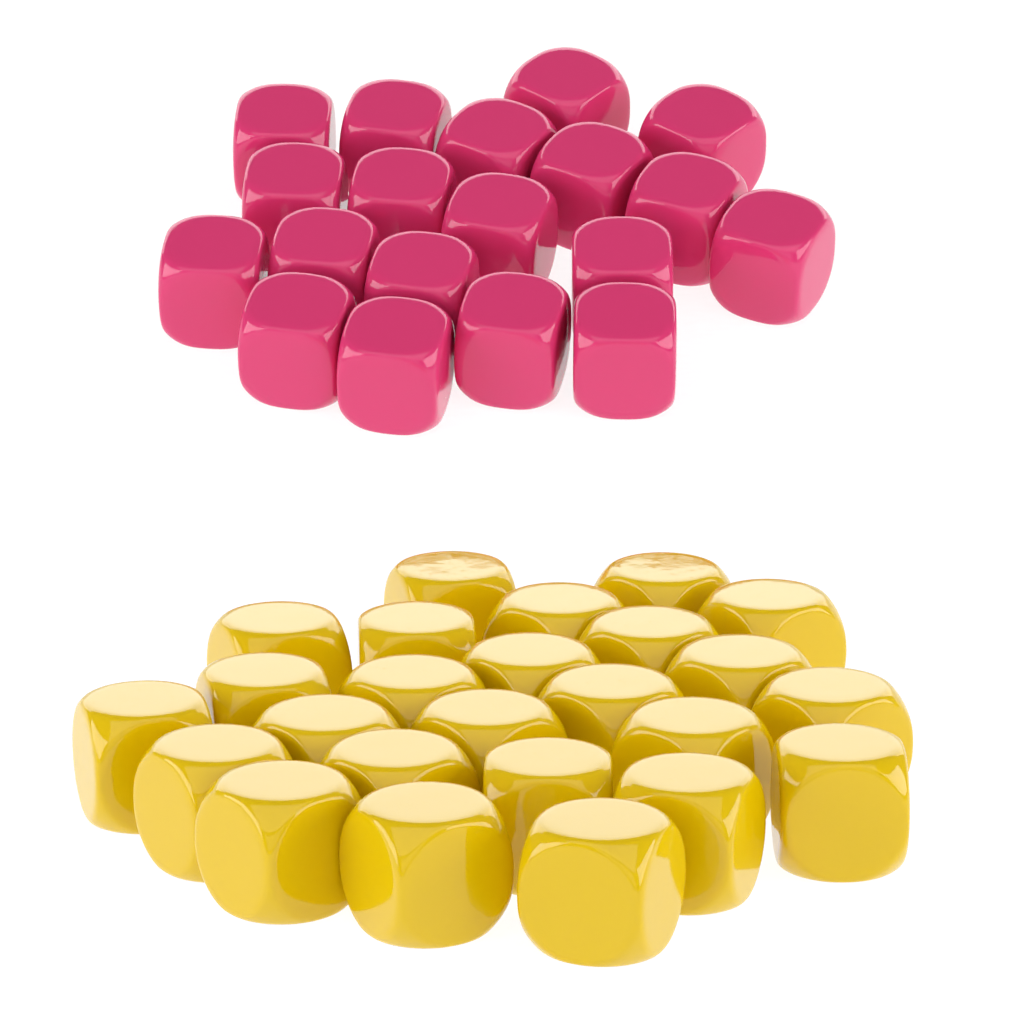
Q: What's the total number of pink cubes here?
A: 19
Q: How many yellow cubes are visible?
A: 25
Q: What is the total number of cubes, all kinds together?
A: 44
